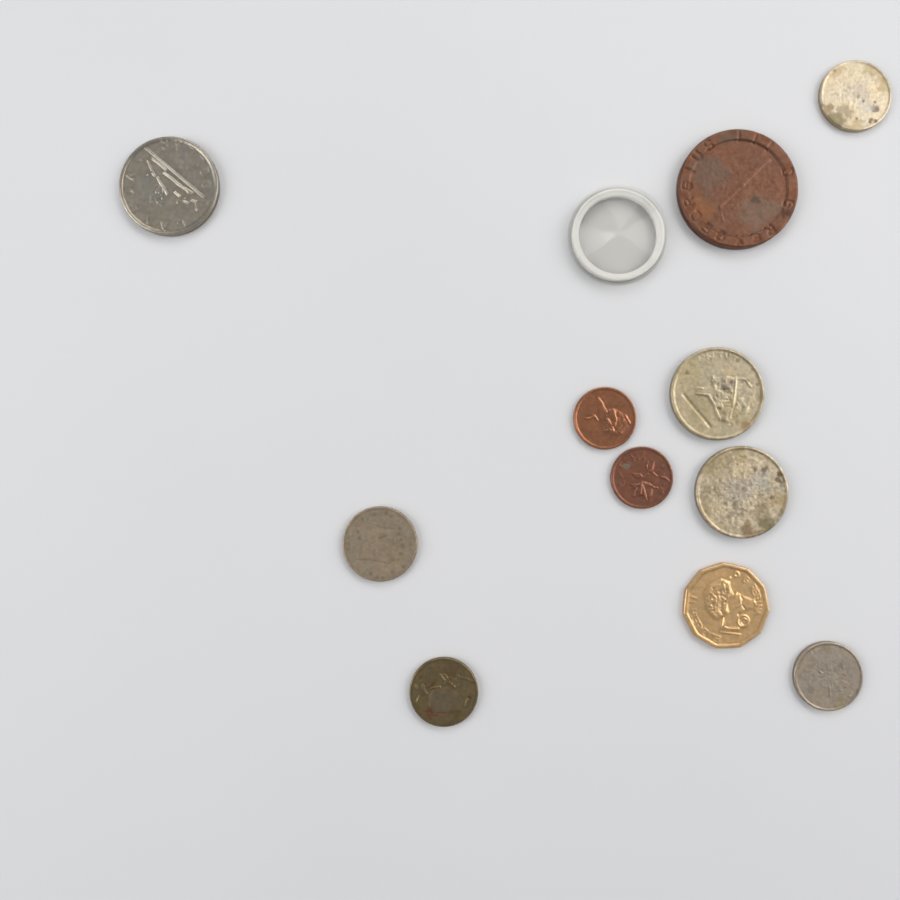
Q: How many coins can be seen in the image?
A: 11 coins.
